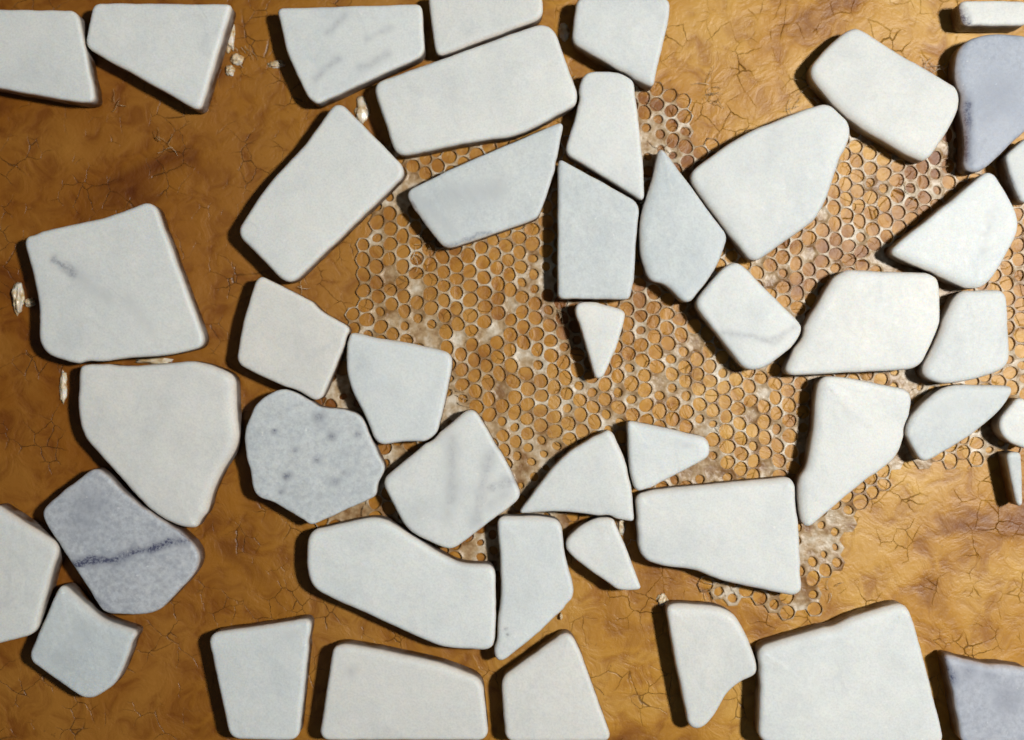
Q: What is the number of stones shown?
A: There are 46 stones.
